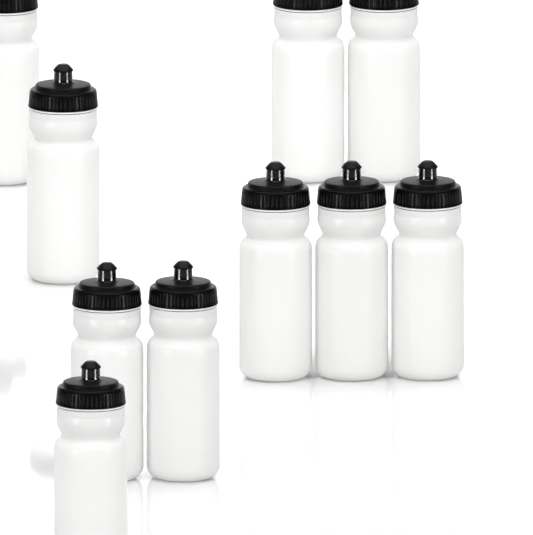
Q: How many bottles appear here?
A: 10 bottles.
